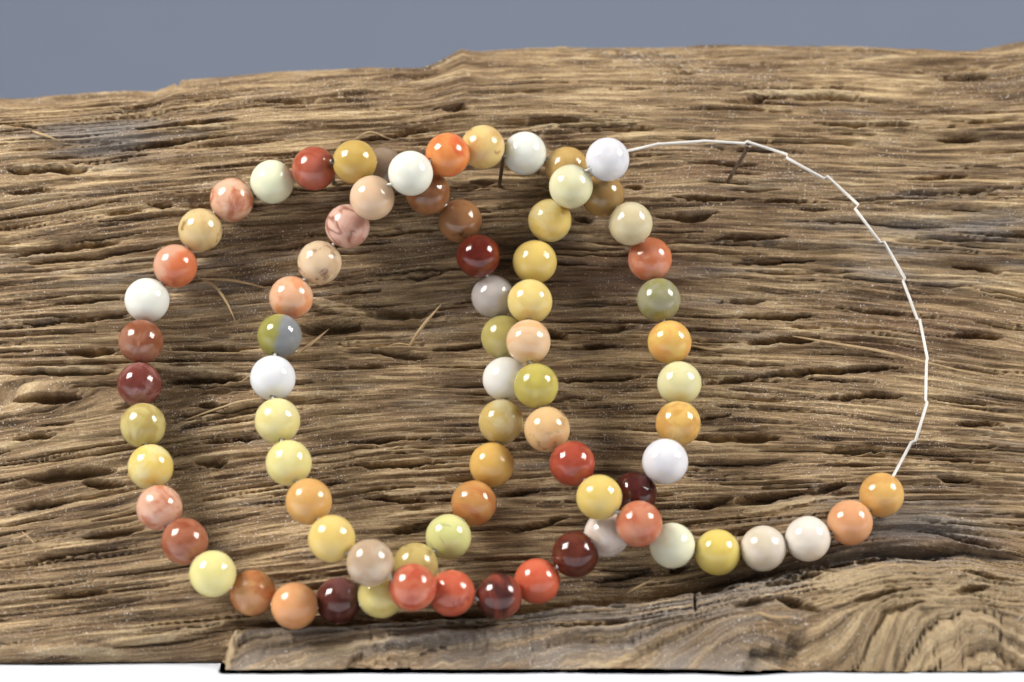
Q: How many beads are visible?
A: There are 78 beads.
